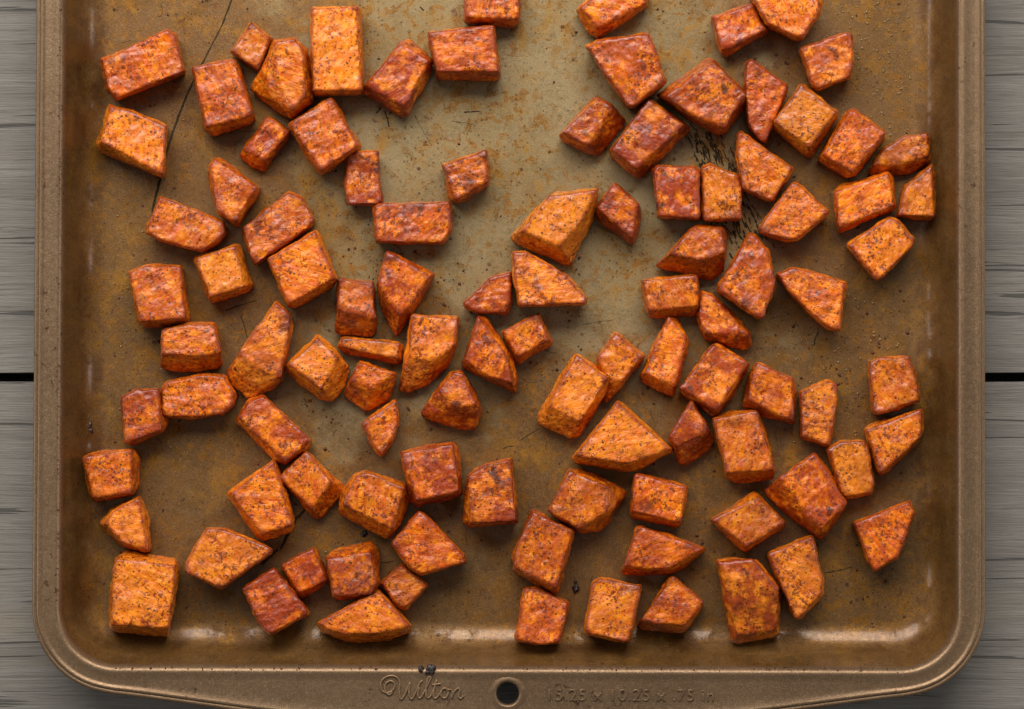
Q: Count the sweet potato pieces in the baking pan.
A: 102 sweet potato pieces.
